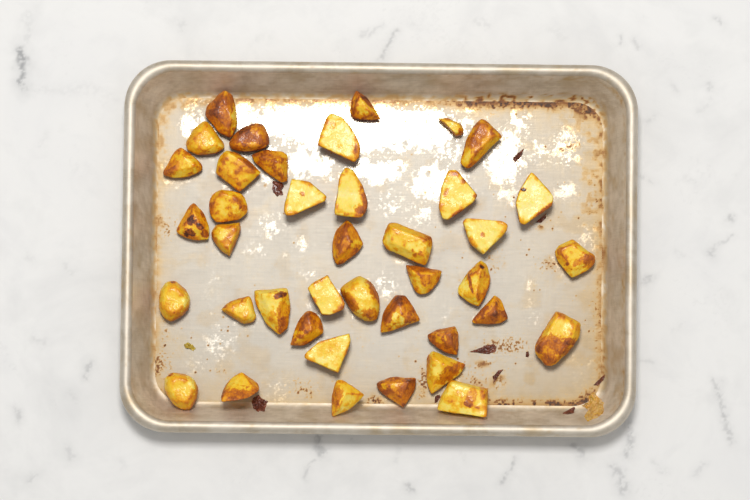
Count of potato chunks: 40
